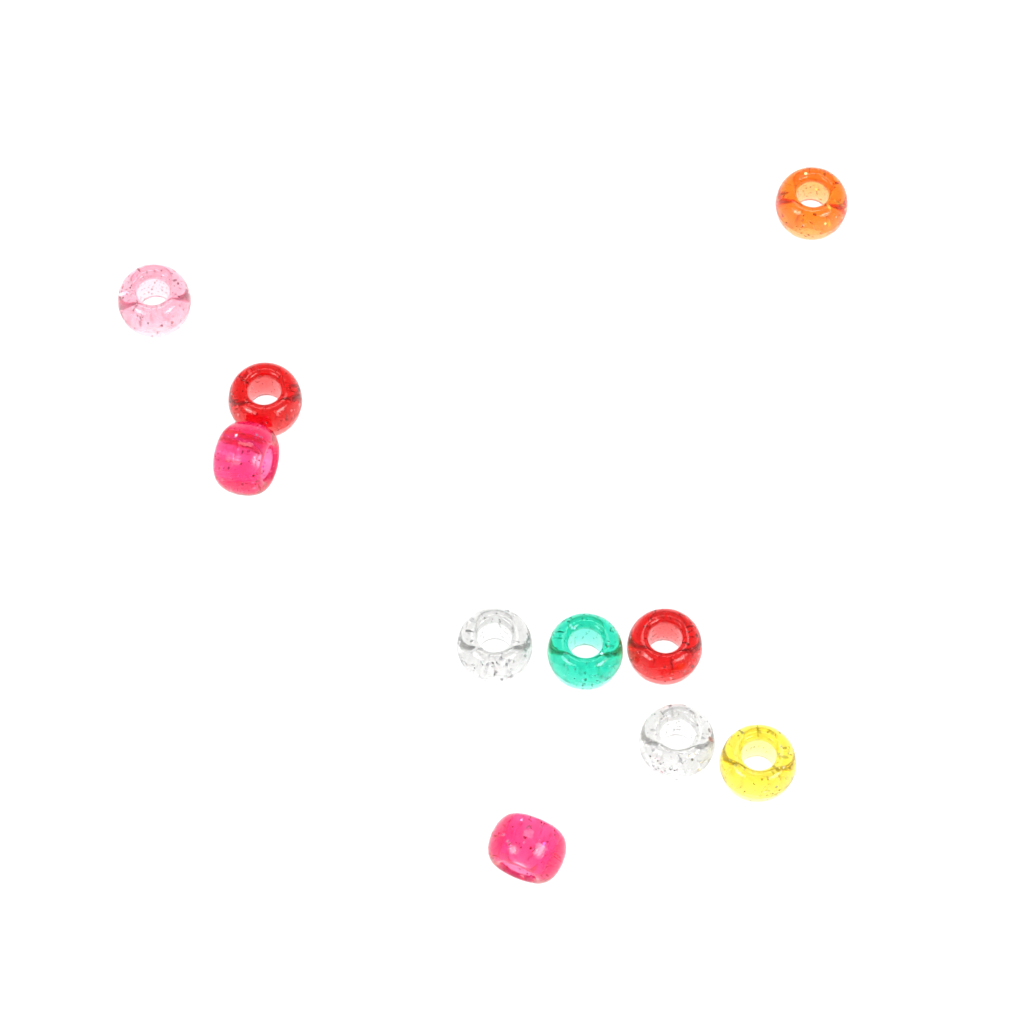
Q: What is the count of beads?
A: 10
